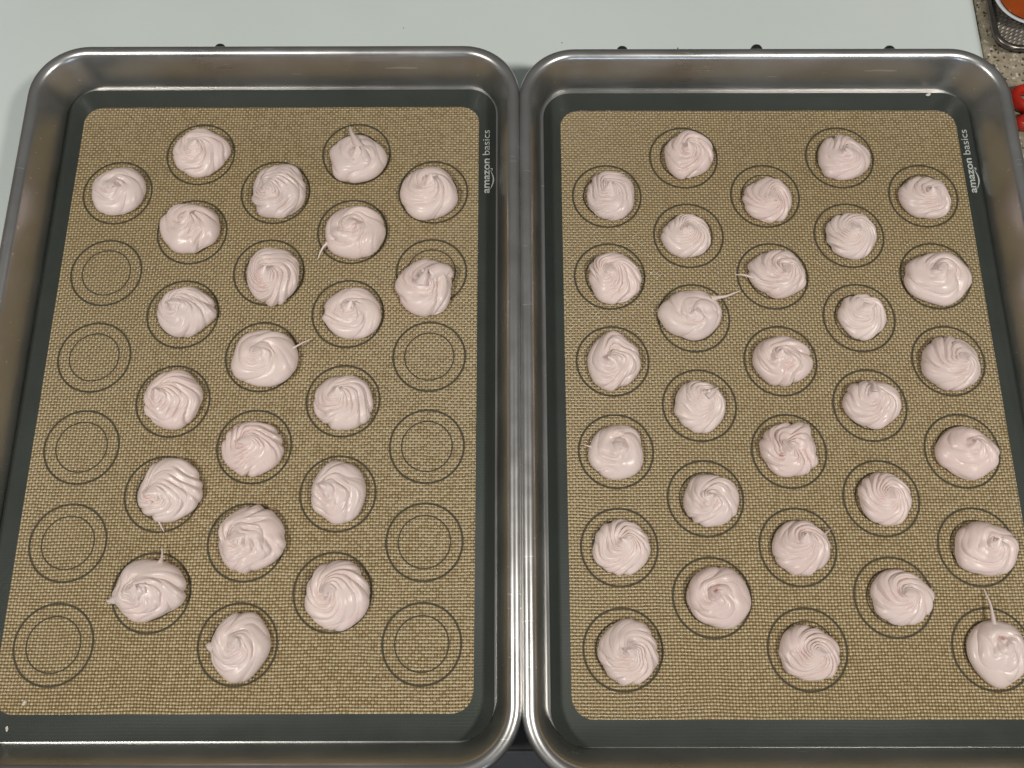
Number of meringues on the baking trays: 51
